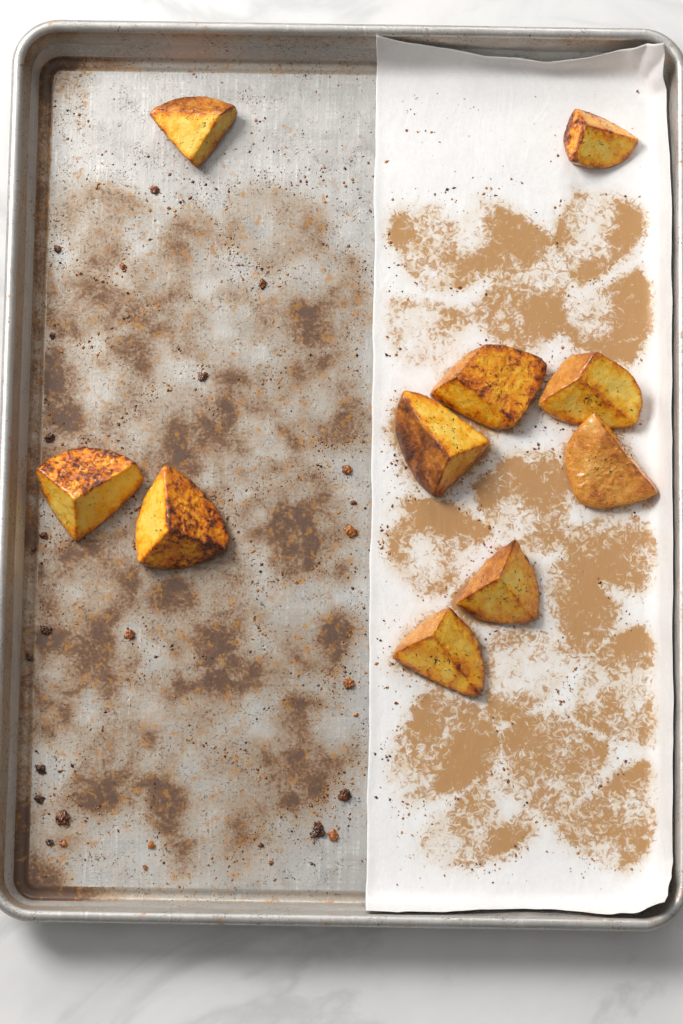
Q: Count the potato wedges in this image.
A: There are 10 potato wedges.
